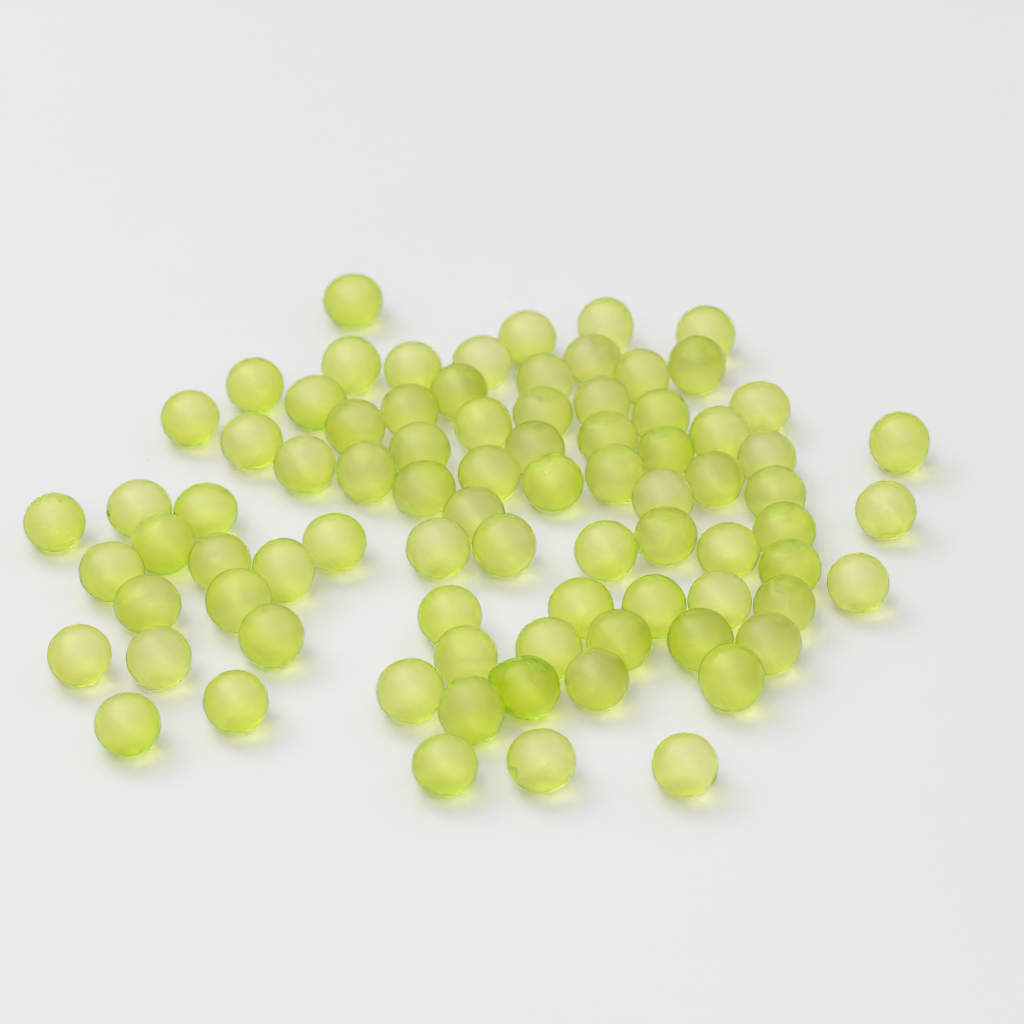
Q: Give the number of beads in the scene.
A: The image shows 82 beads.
